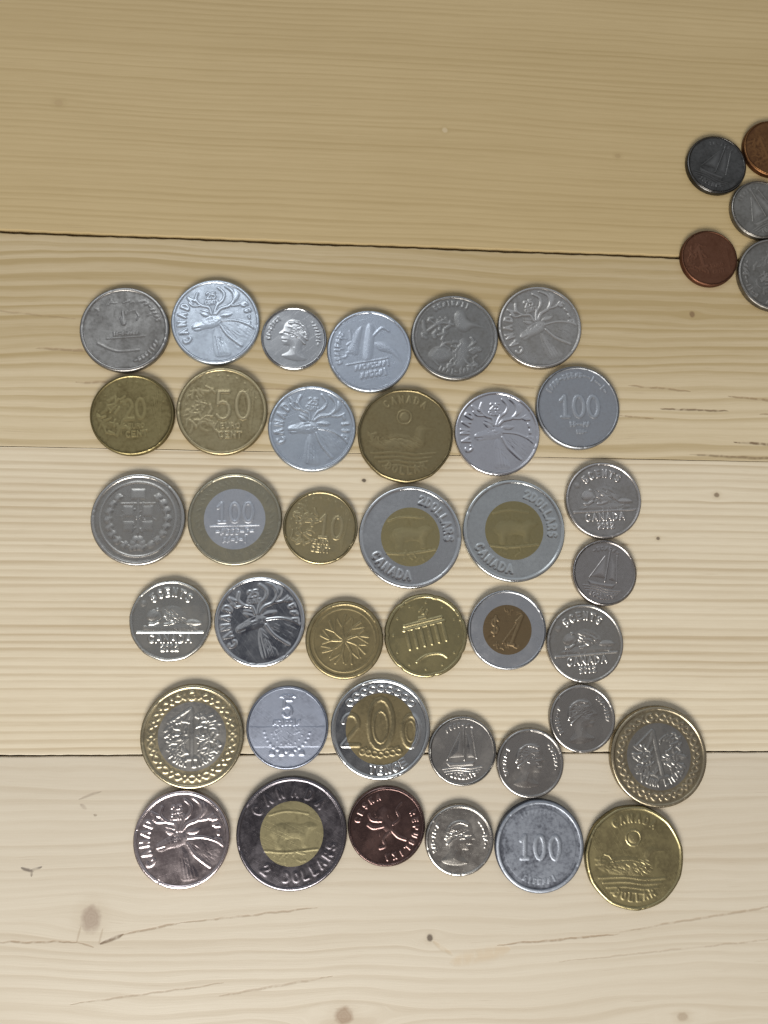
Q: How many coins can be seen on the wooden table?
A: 43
